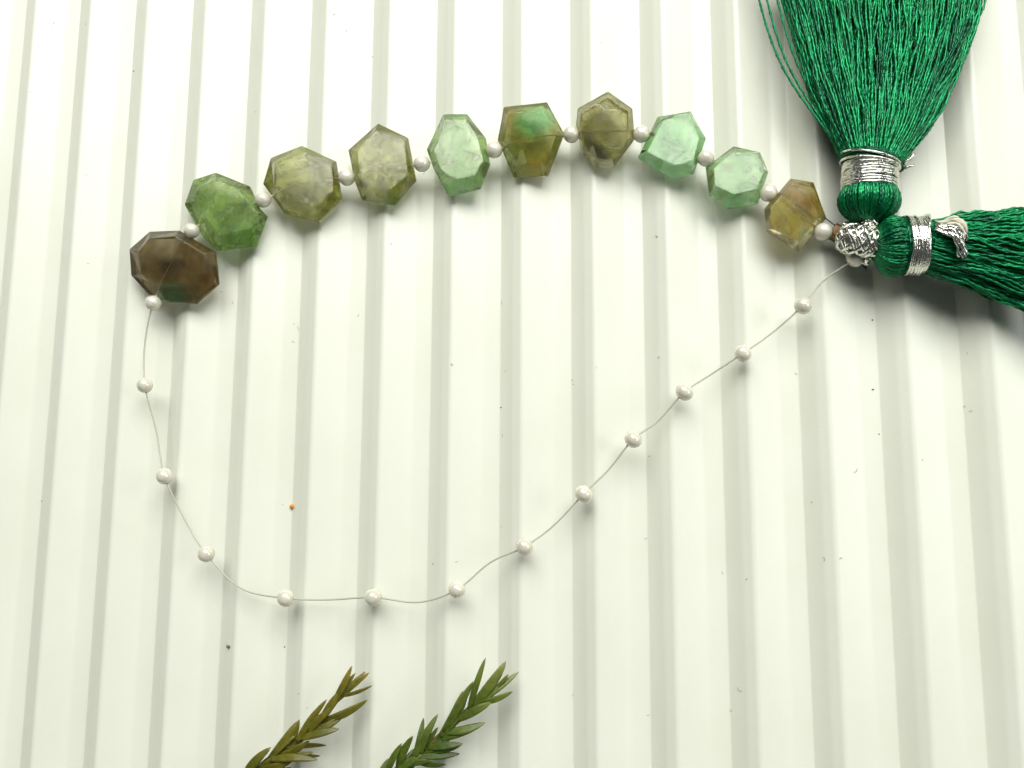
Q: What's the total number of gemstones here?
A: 10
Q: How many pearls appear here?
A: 24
